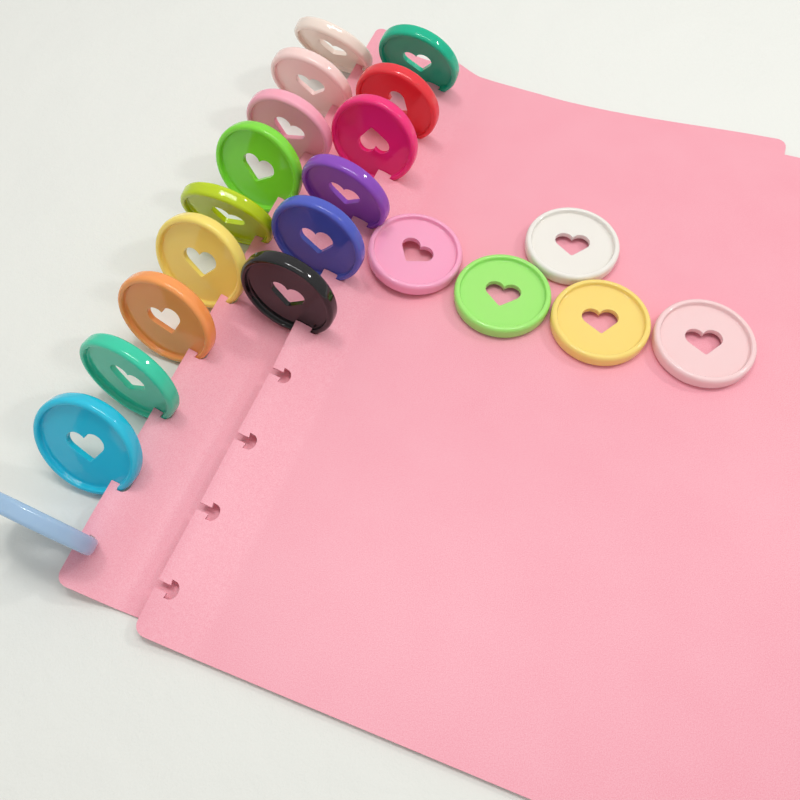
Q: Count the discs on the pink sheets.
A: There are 21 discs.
